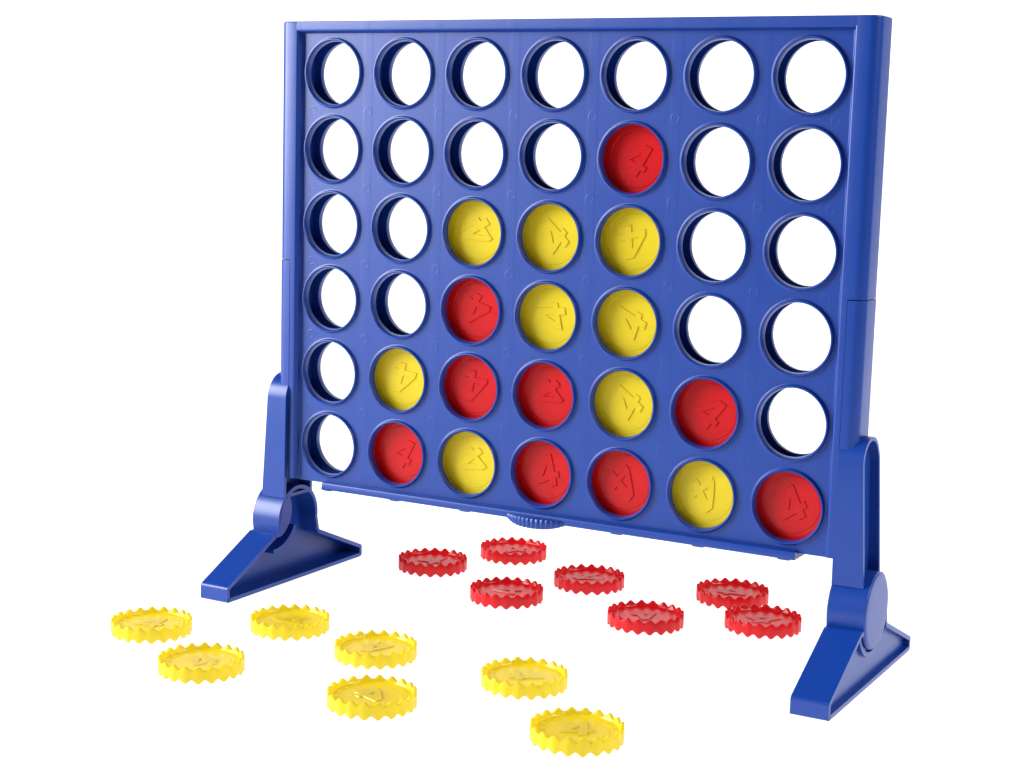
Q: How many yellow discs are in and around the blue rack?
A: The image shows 16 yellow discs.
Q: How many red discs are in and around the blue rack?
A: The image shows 16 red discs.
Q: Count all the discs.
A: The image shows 32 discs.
